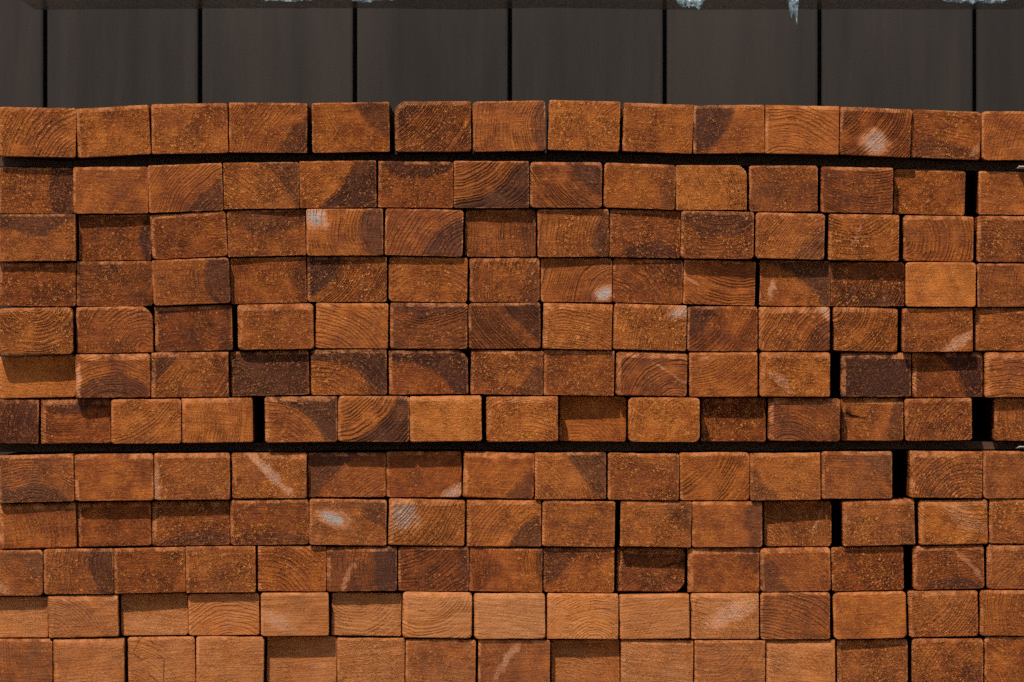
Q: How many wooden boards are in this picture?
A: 172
